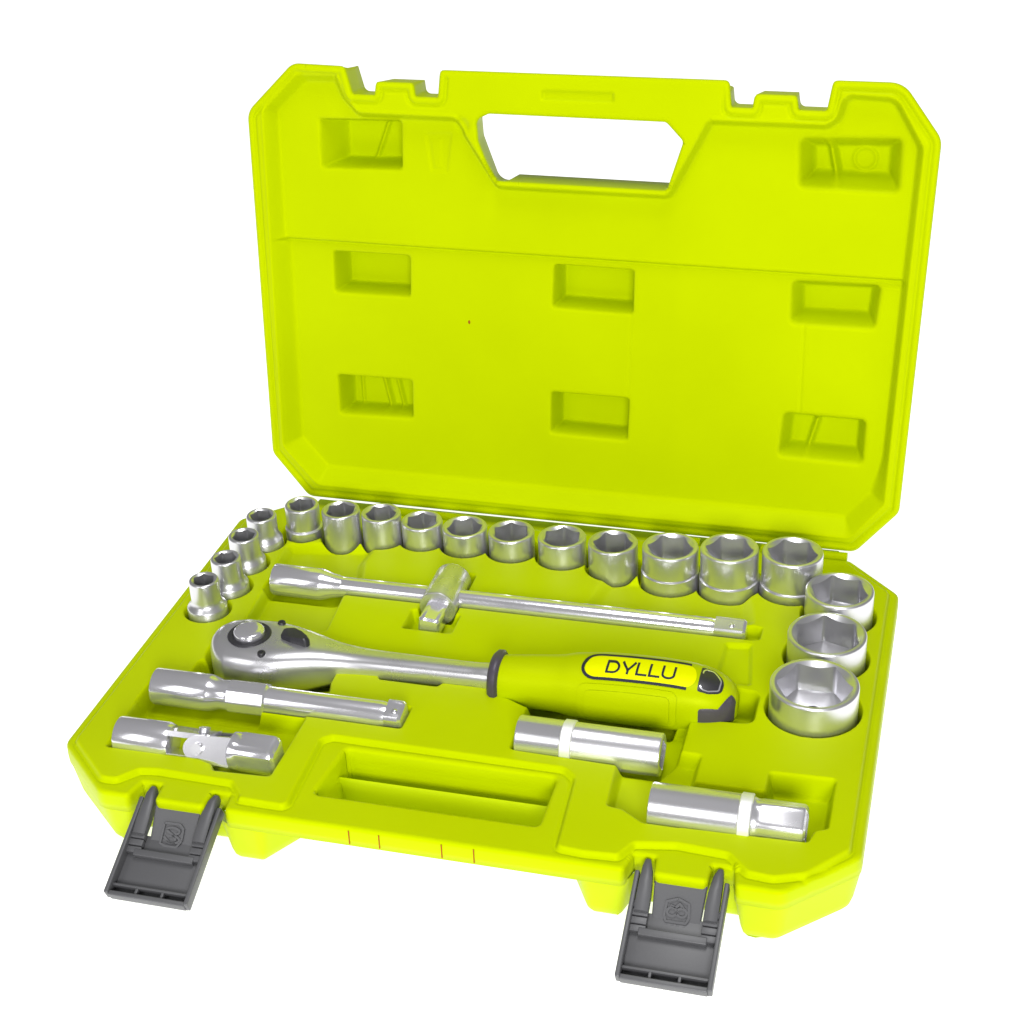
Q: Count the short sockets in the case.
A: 18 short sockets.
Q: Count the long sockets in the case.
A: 2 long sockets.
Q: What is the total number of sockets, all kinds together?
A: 20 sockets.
